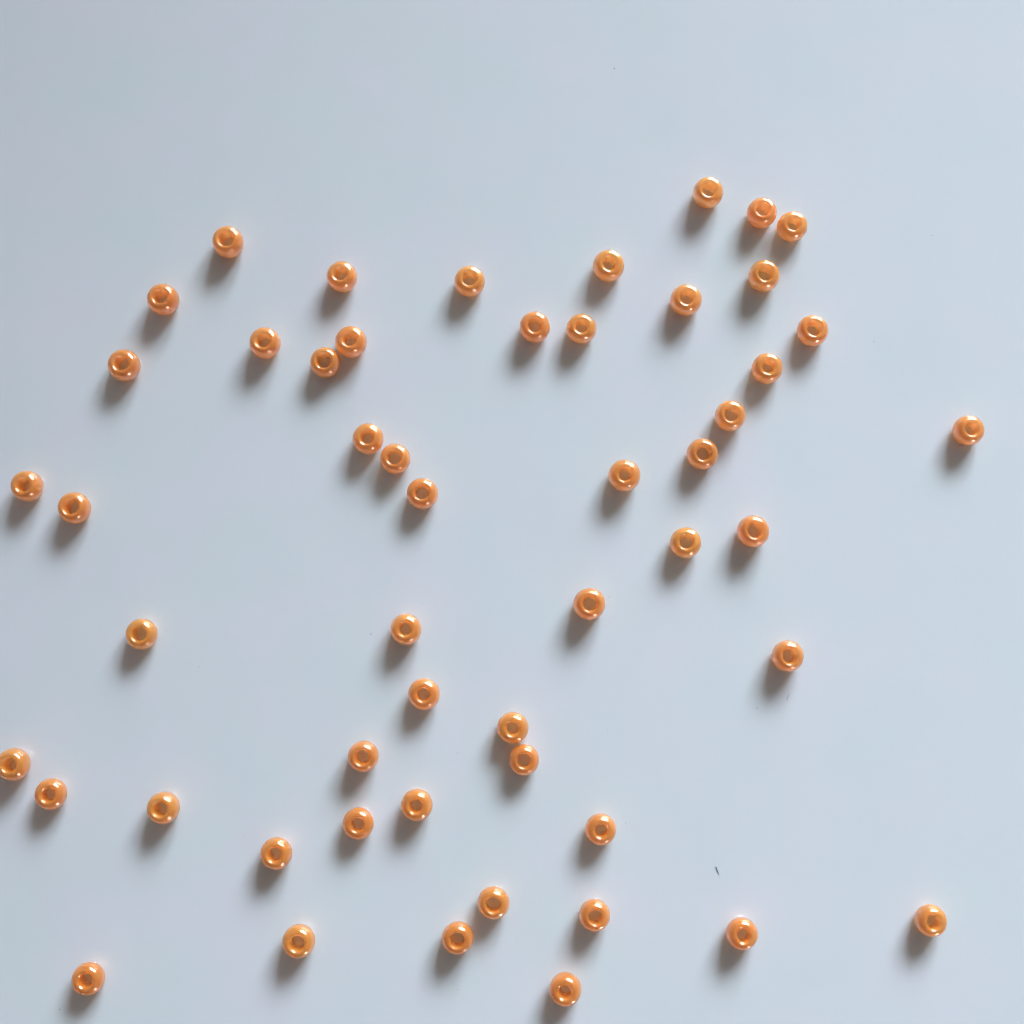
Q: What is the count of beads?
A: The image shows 52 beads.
